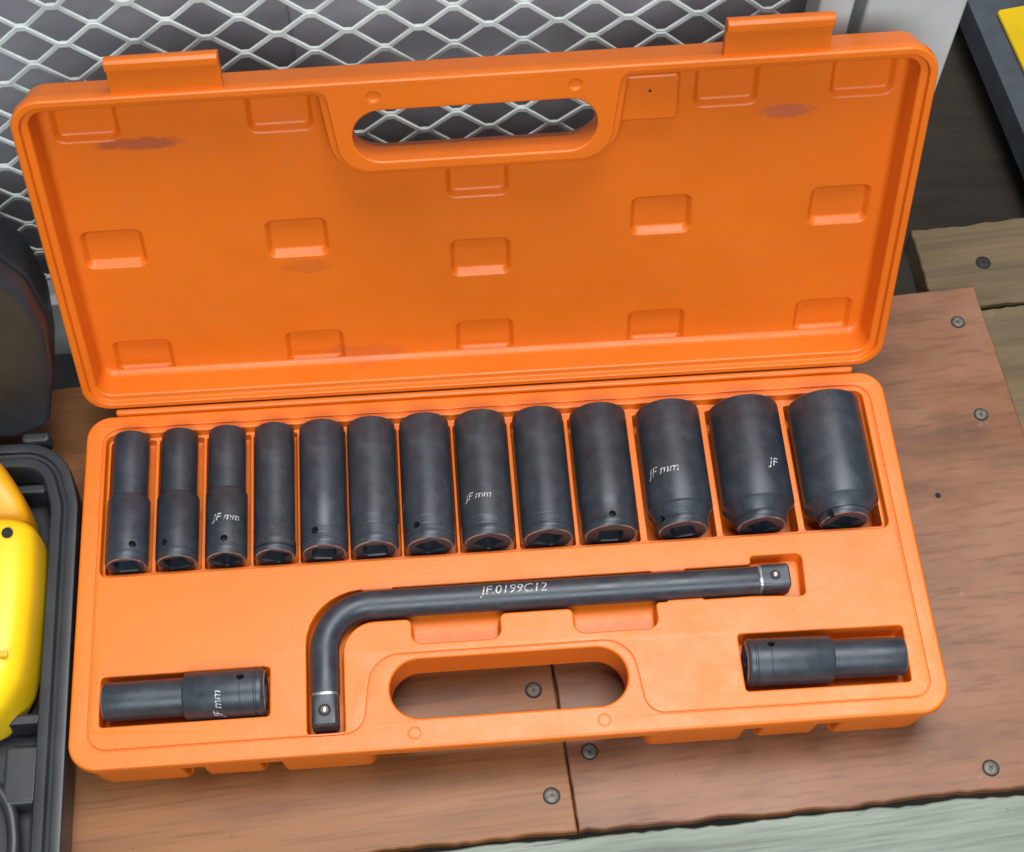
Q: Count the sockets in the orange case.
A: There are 15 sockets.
